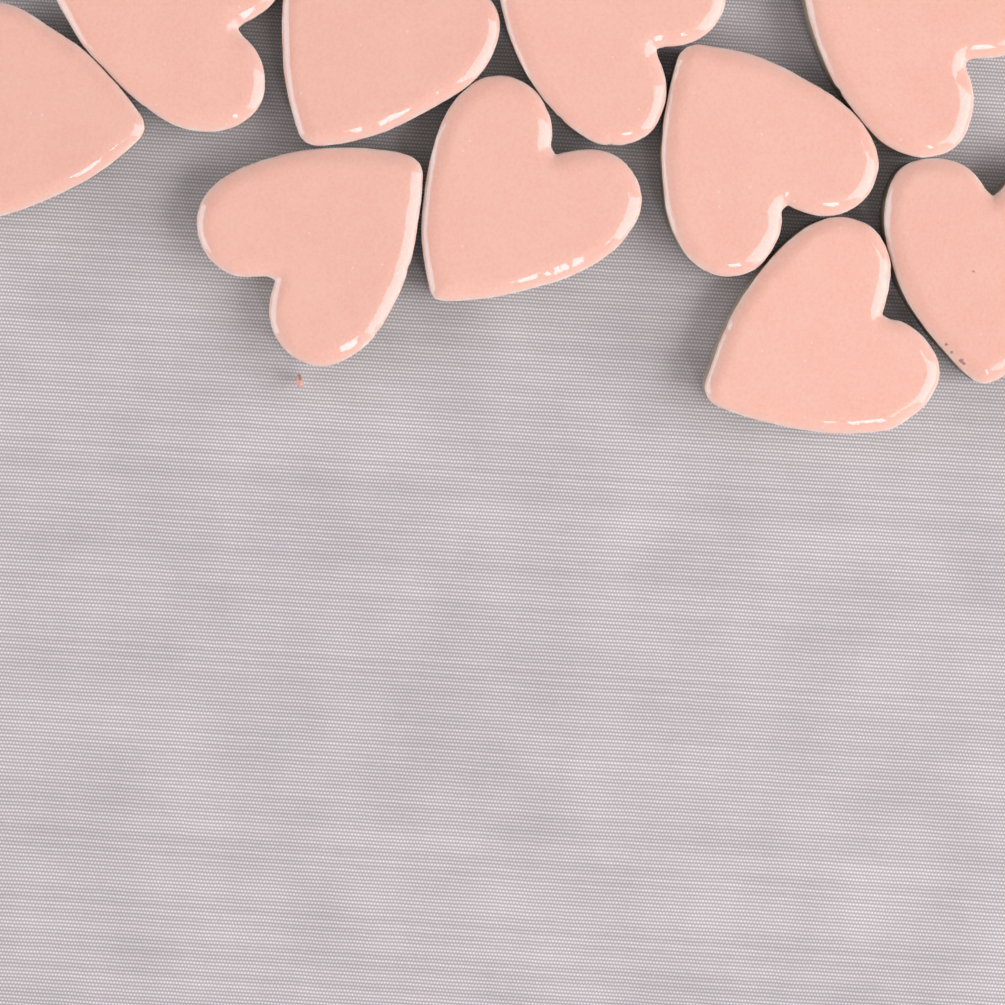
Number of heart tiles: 10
